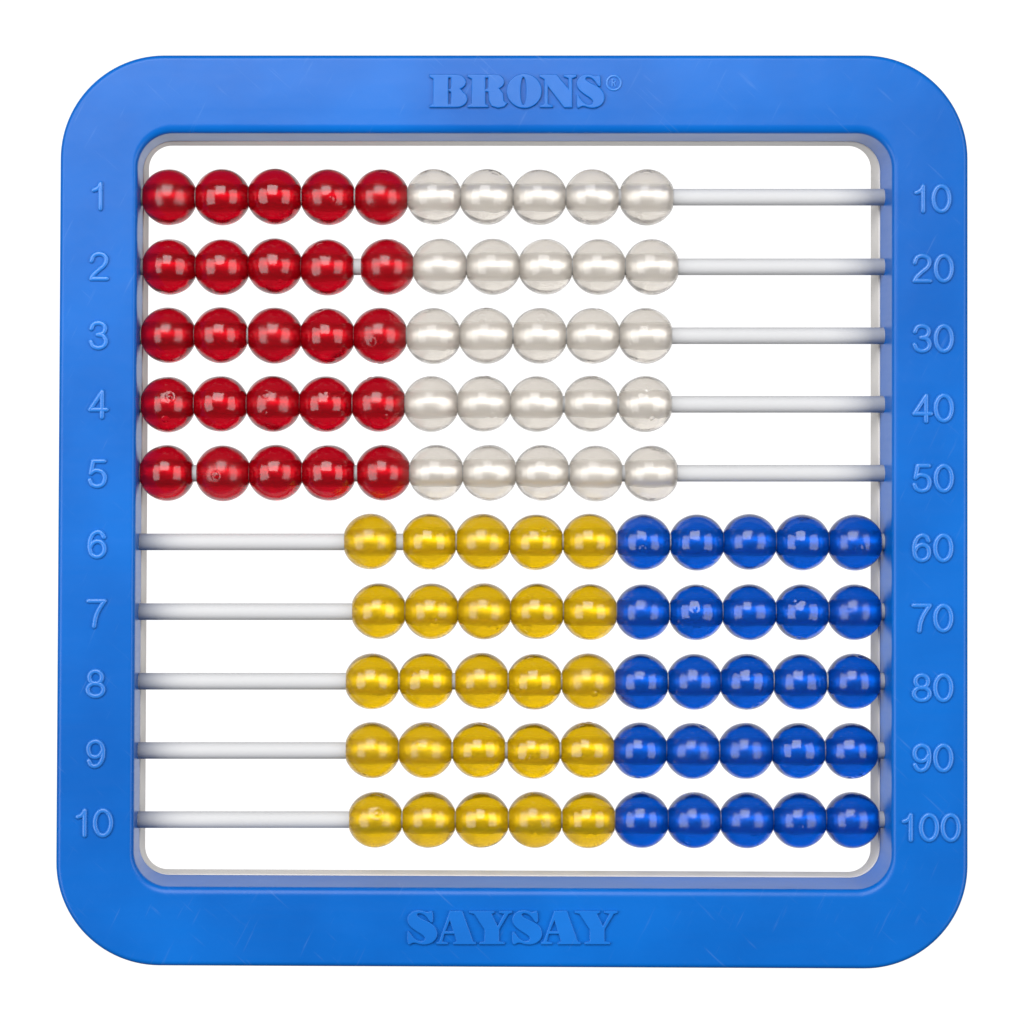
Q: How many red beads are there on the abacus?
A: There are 25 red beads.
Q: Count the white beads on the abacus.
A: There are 25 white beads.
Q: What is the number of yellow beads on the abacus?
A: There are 25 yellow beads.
